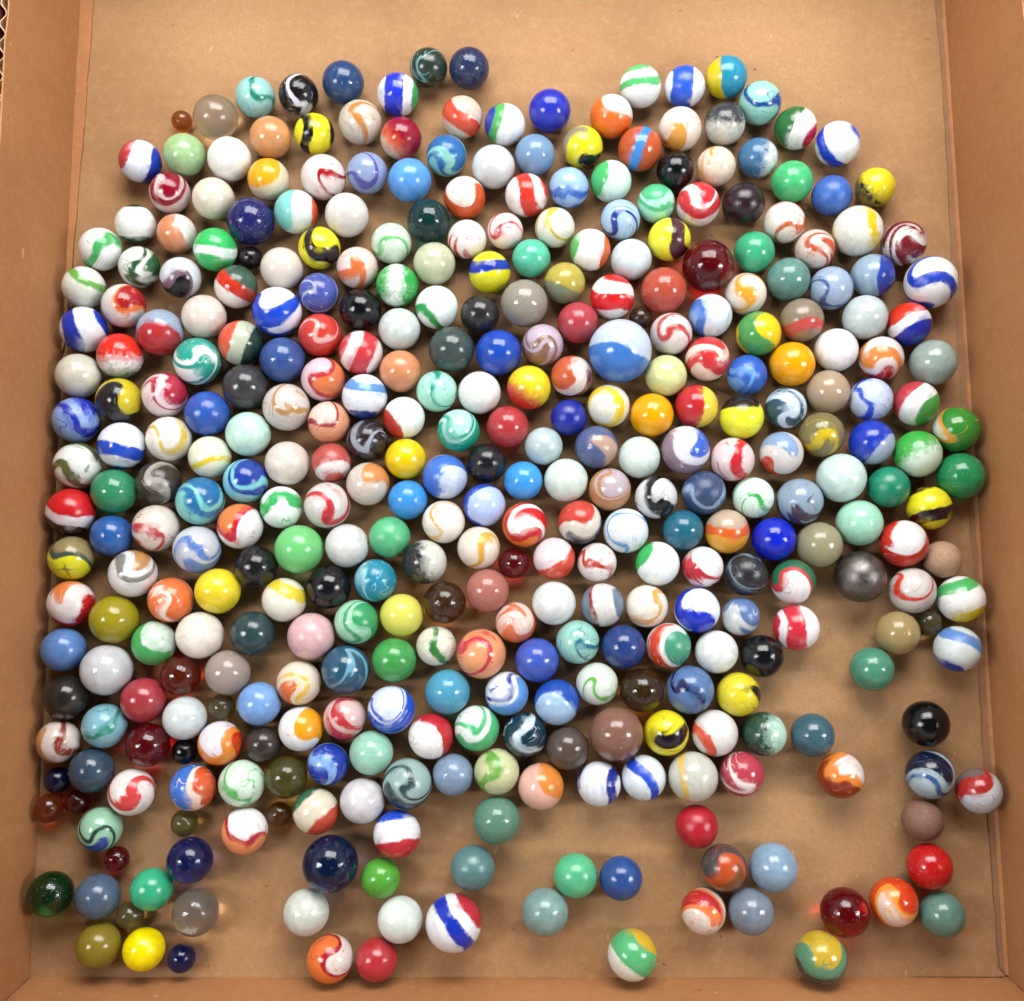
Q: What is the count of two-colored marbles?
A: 158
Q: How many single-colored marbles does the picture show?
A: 150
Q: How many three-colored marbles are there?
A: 57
